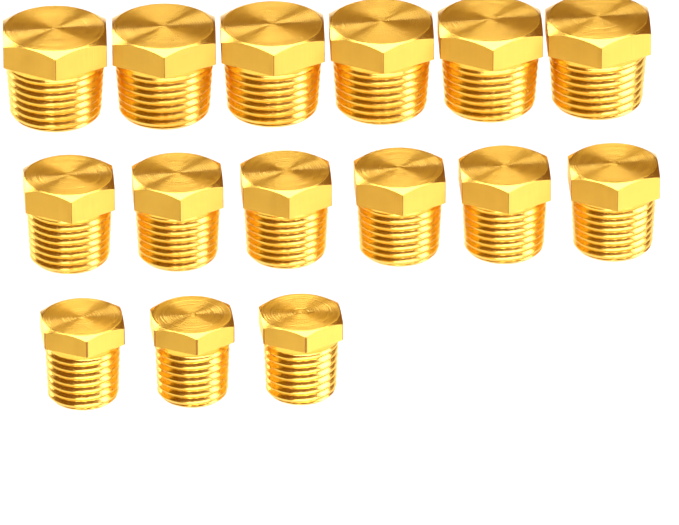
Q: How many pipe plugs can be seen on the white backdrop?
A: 15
